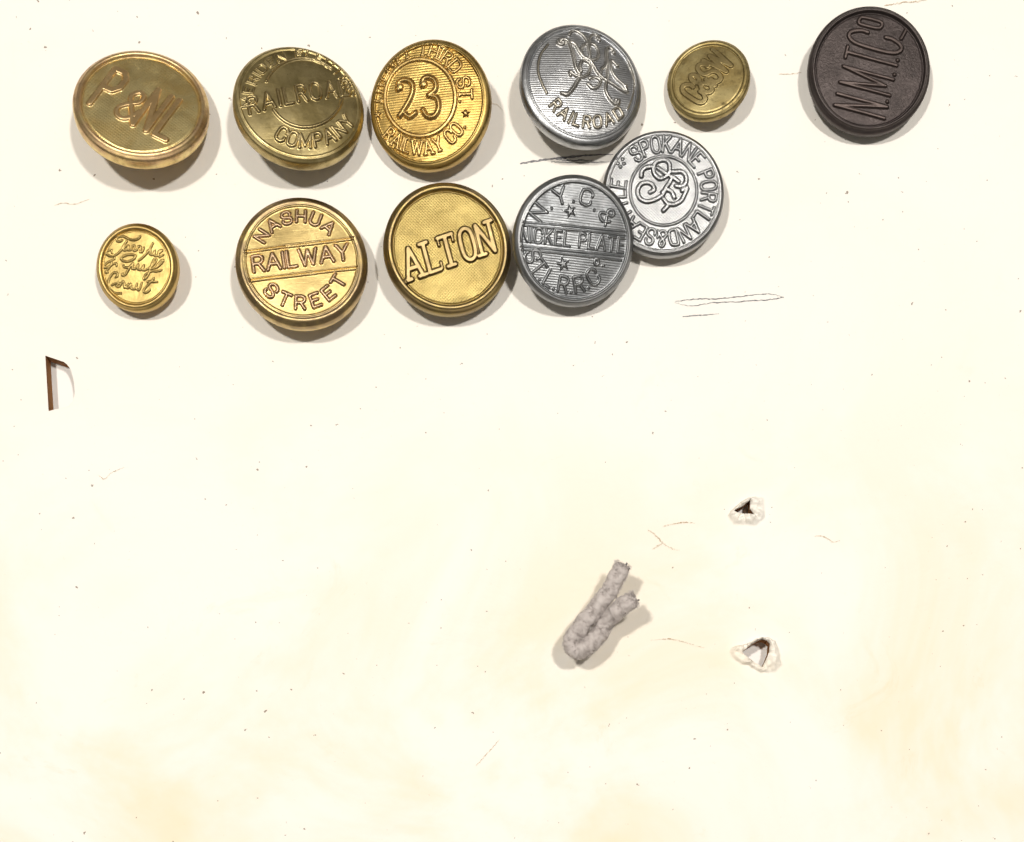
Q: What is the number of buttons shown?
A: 11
